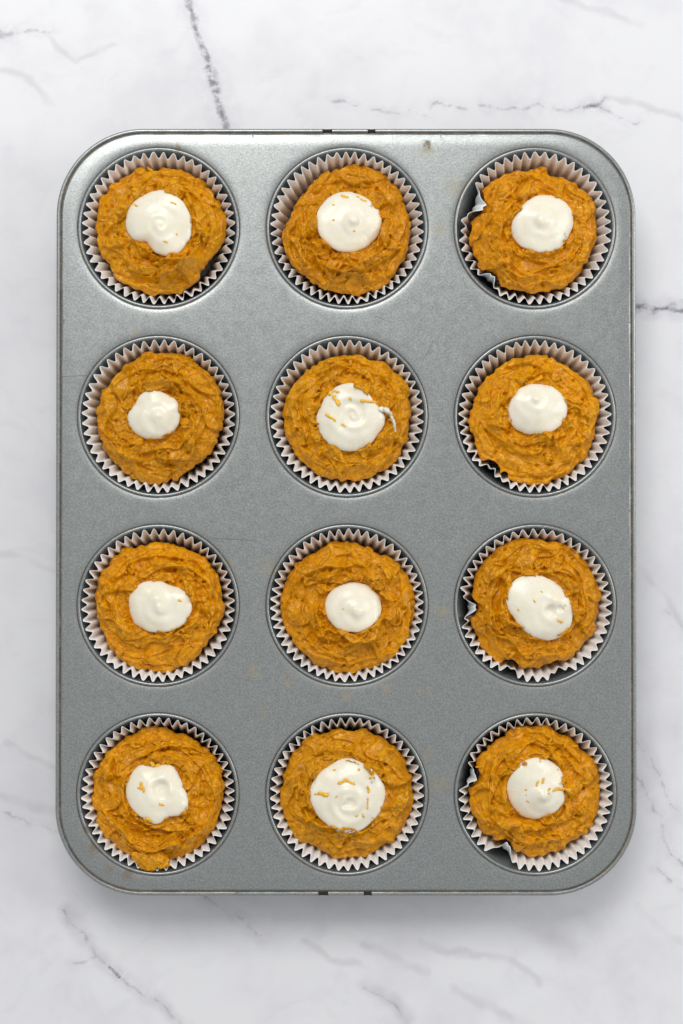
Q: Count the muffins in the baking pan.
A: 12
